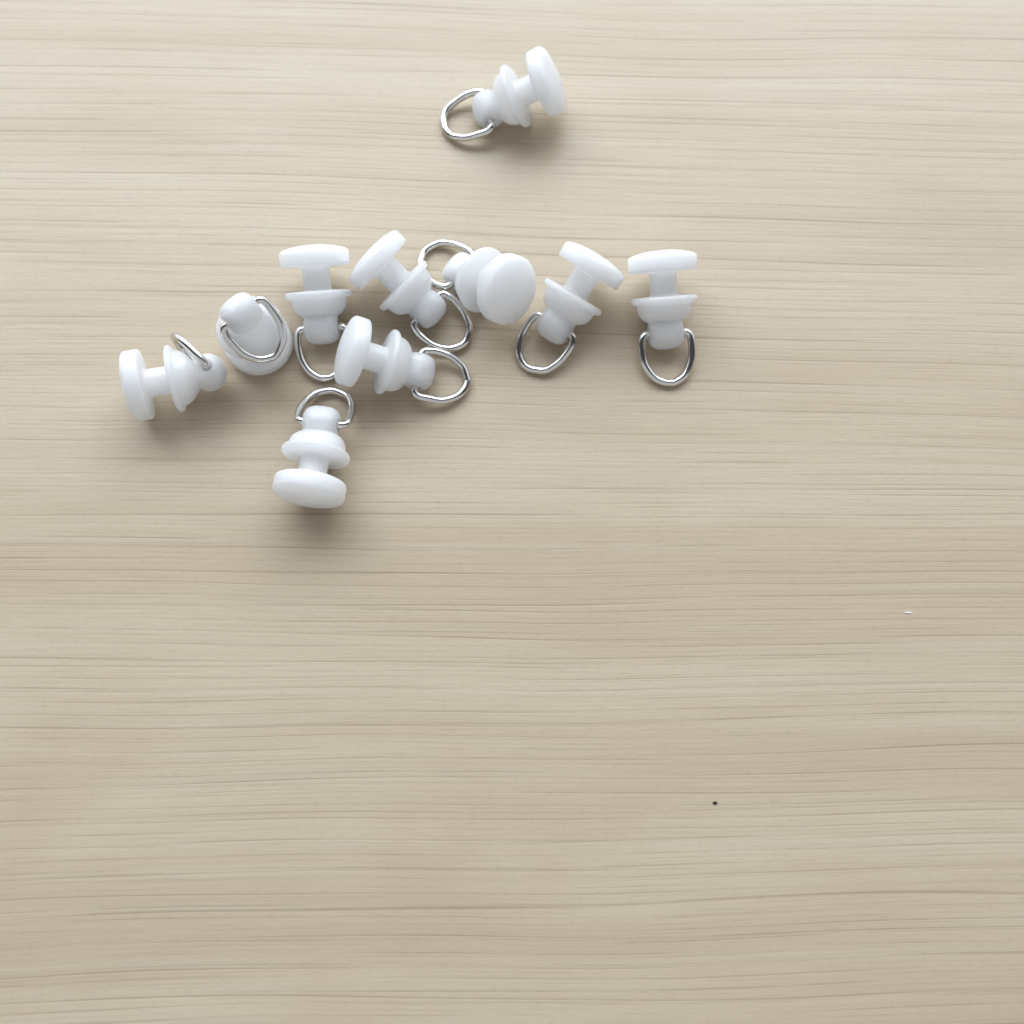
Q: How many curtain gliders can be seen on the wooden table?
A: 10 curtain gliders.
